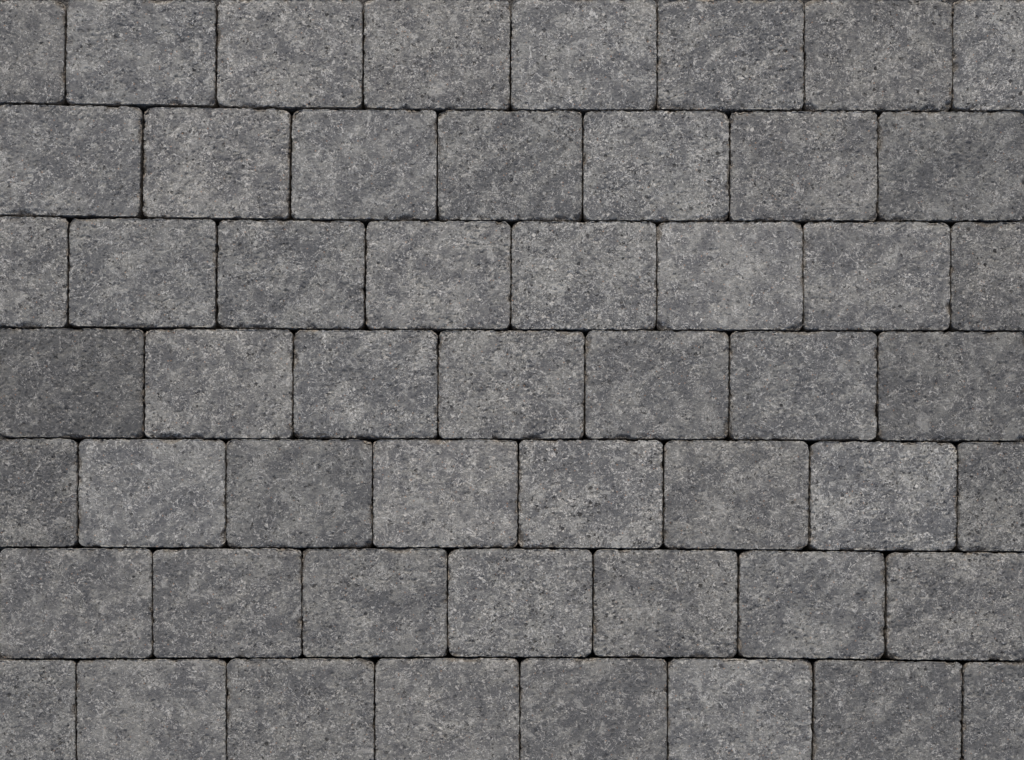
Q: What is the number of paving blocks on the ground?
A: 53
